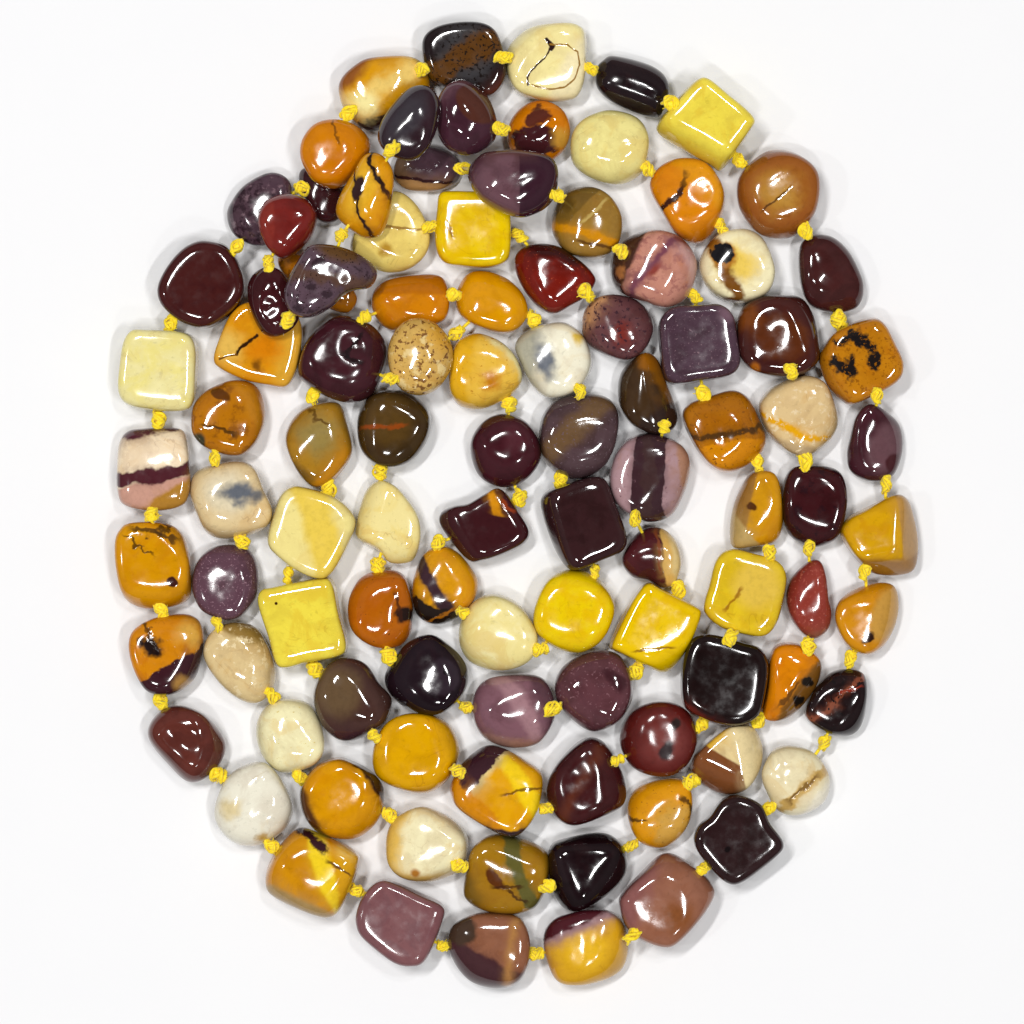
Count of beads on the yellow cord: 101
